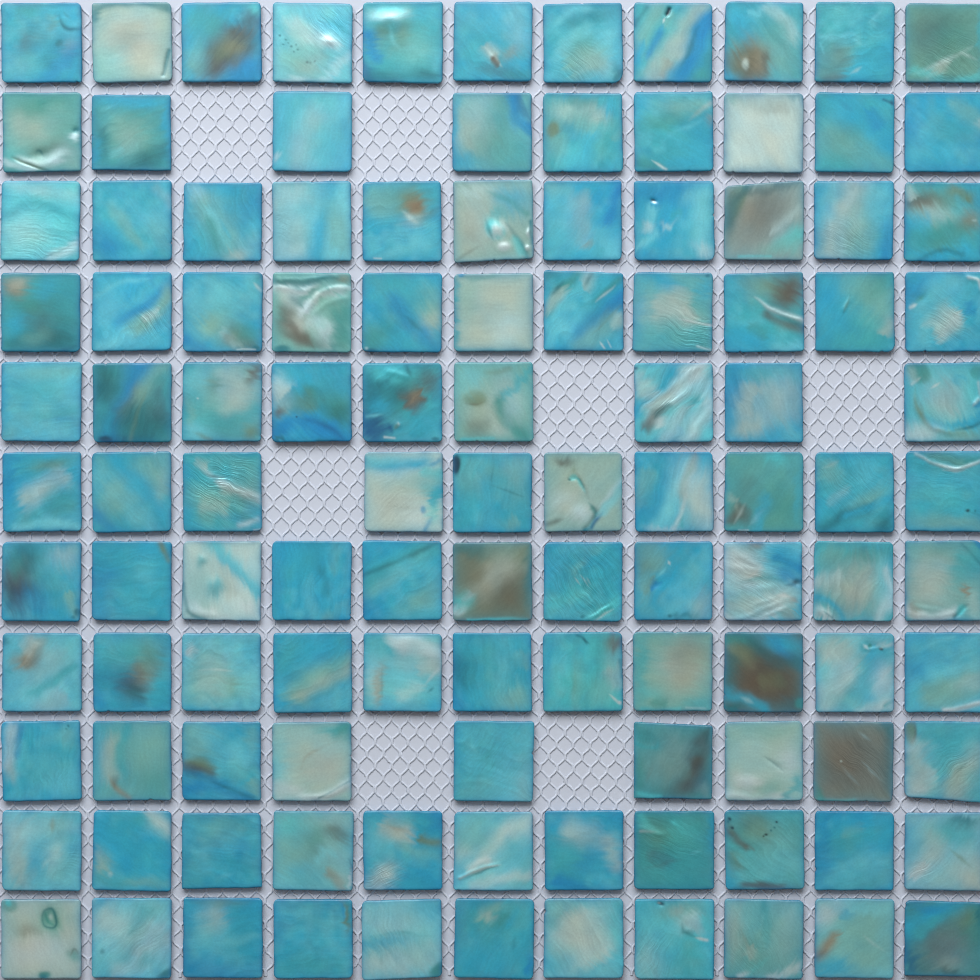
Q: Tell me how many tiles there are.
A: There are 114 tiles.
